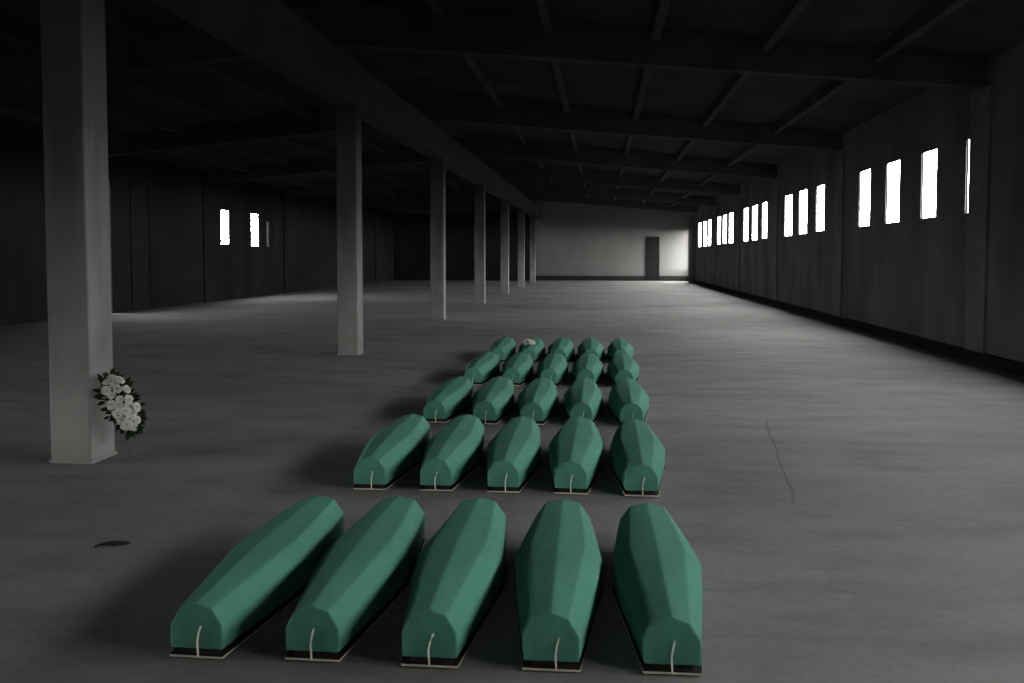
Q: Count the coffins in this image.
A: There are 25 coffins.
